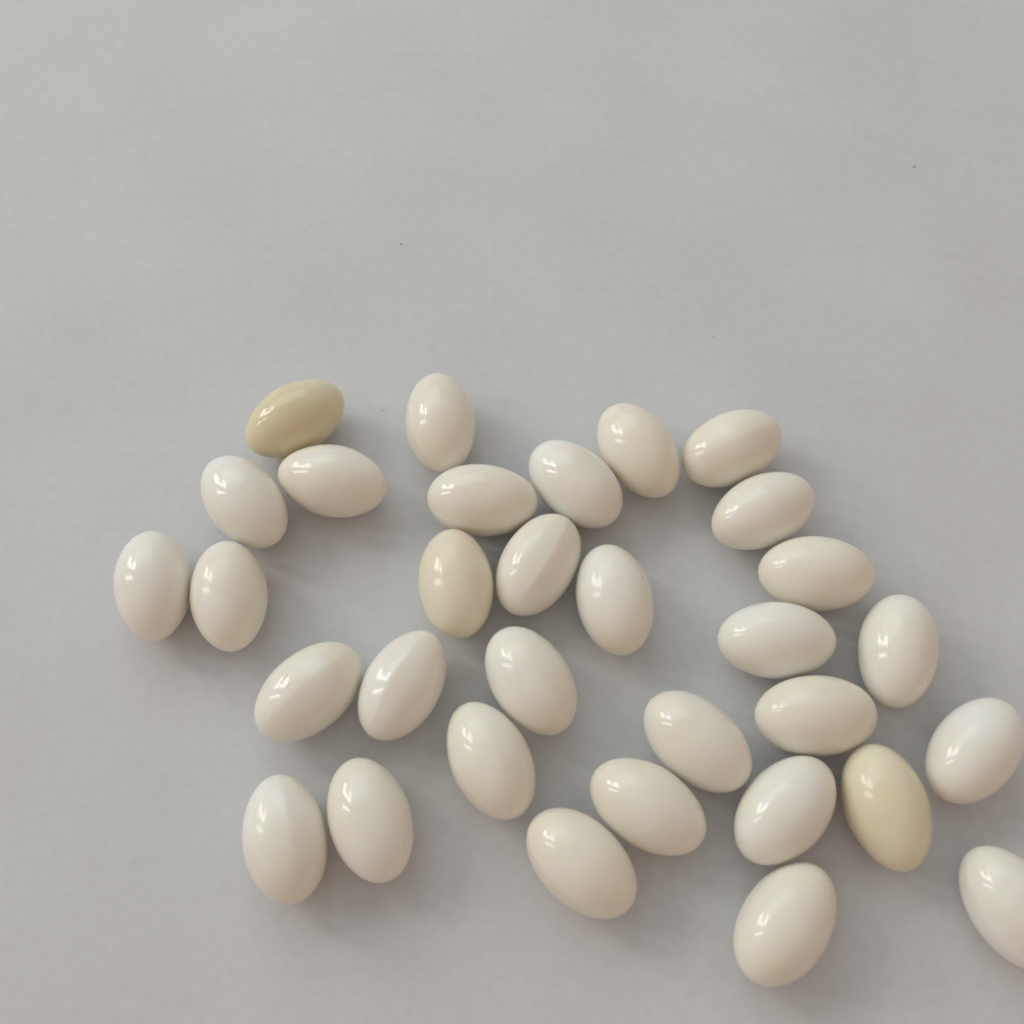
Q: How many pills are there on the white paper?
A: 32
